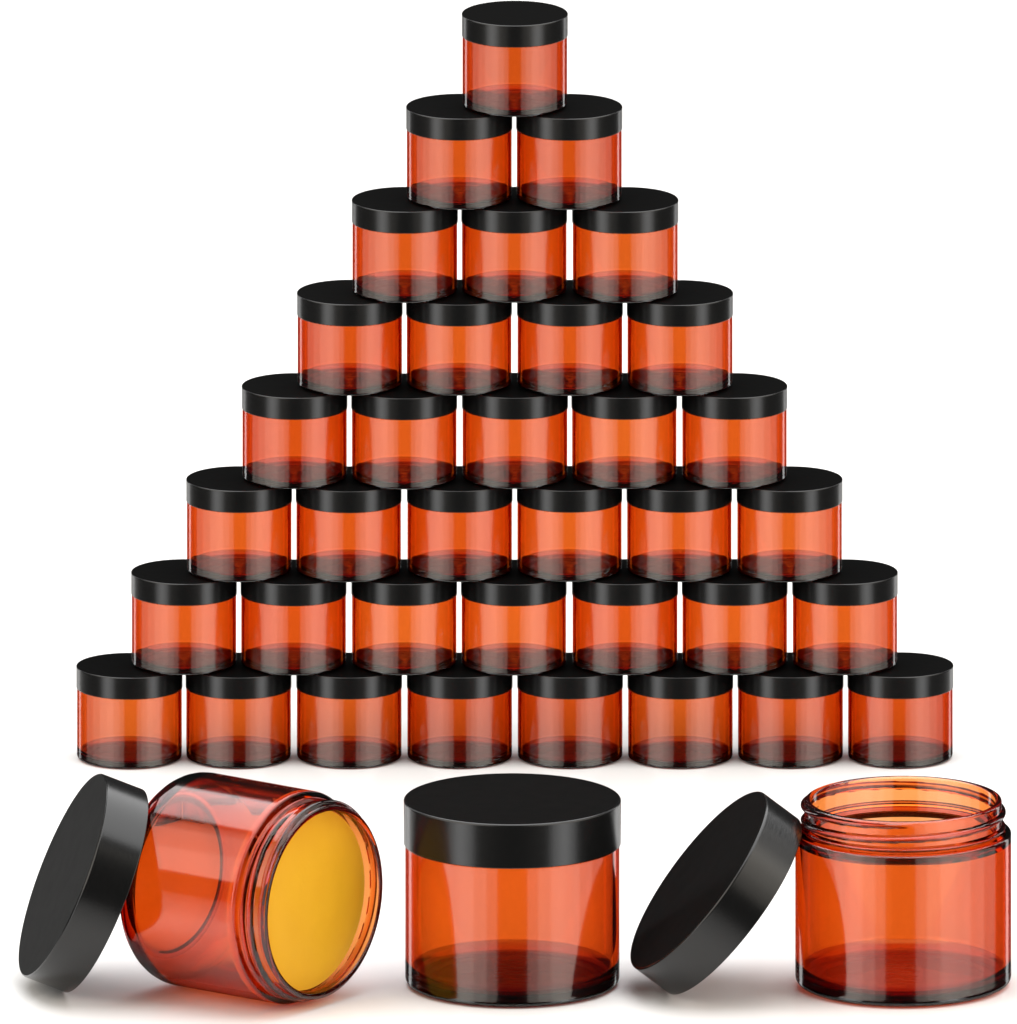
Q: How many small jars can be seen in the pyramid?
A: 36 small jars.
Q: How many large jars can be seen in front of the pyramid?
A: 3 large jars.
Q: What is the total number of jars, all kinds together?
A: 39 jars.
